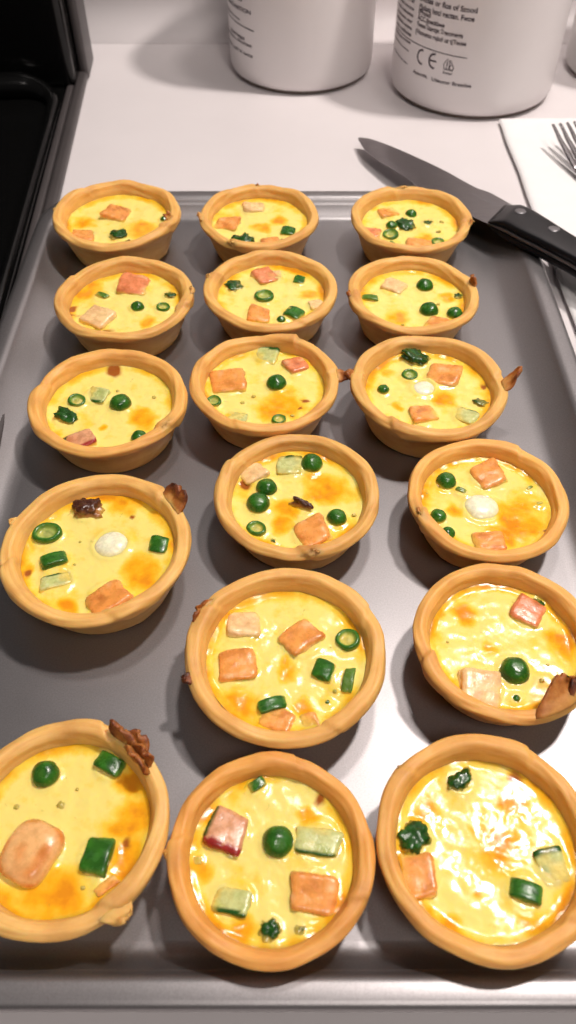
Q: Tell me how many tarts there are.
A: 17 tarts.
